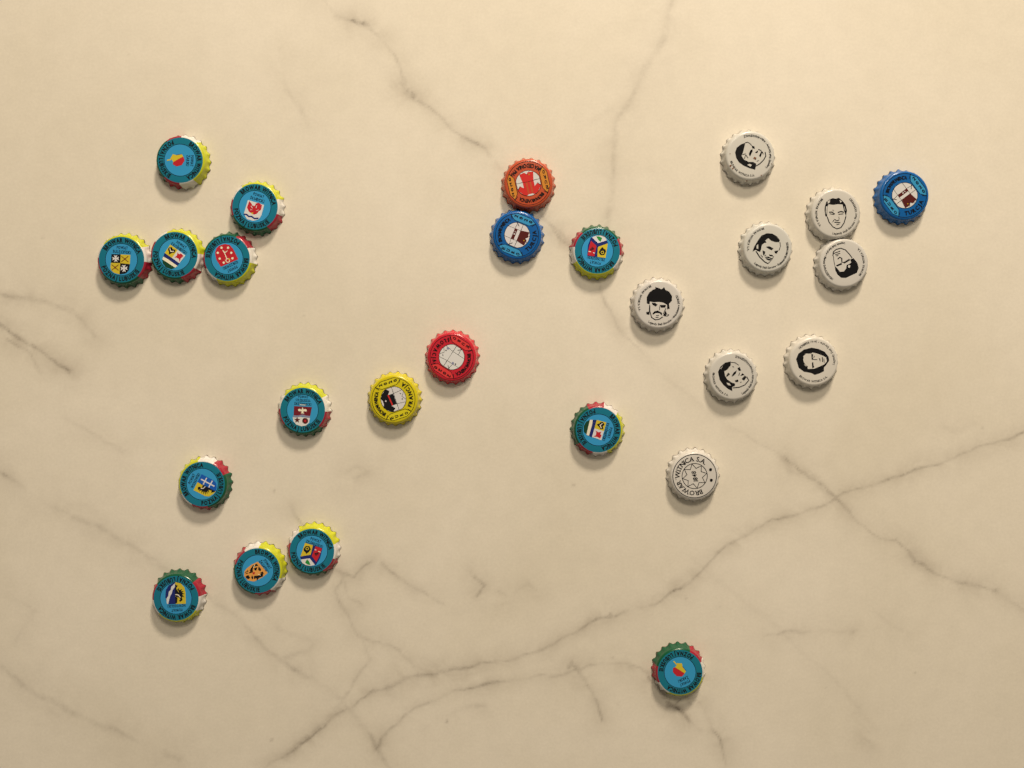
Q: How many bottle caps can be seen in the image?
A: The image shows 26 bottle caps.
